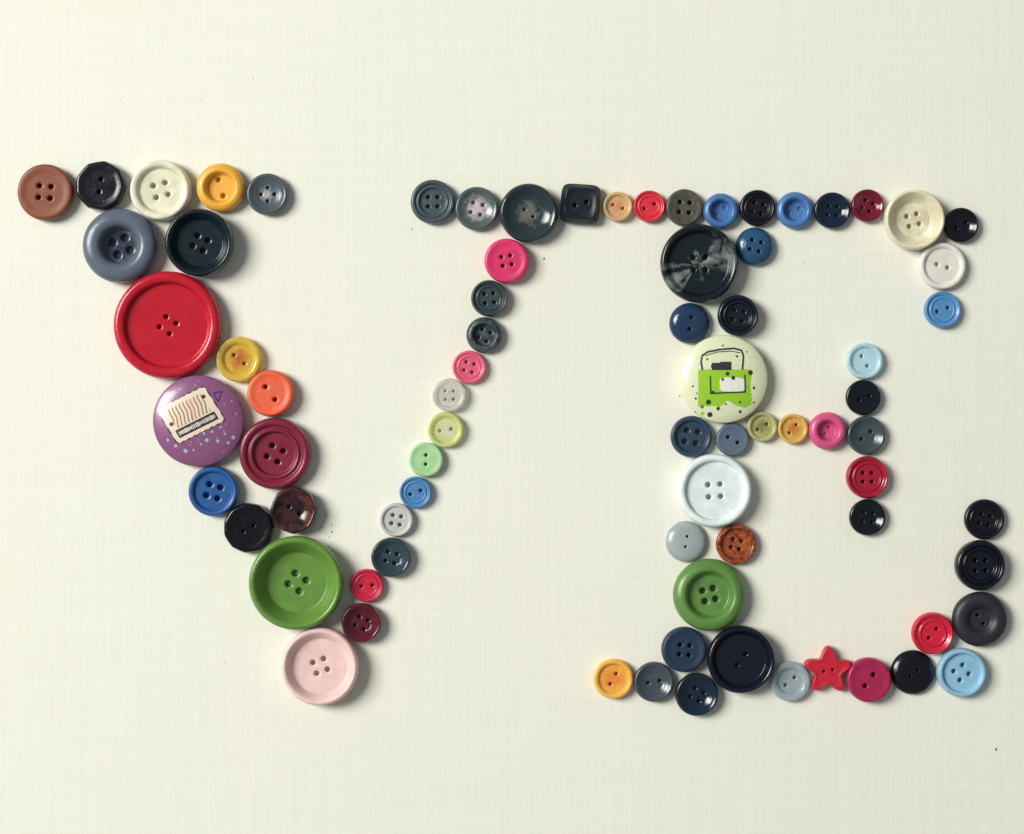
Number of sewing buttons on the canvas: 76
